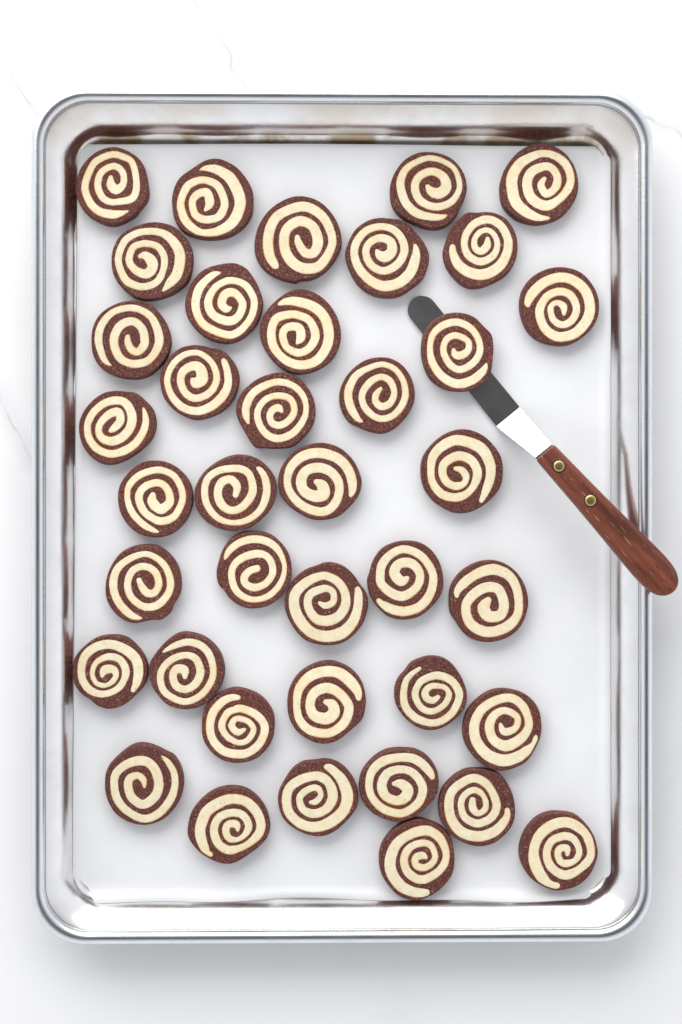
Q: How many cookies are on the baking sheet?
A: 39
